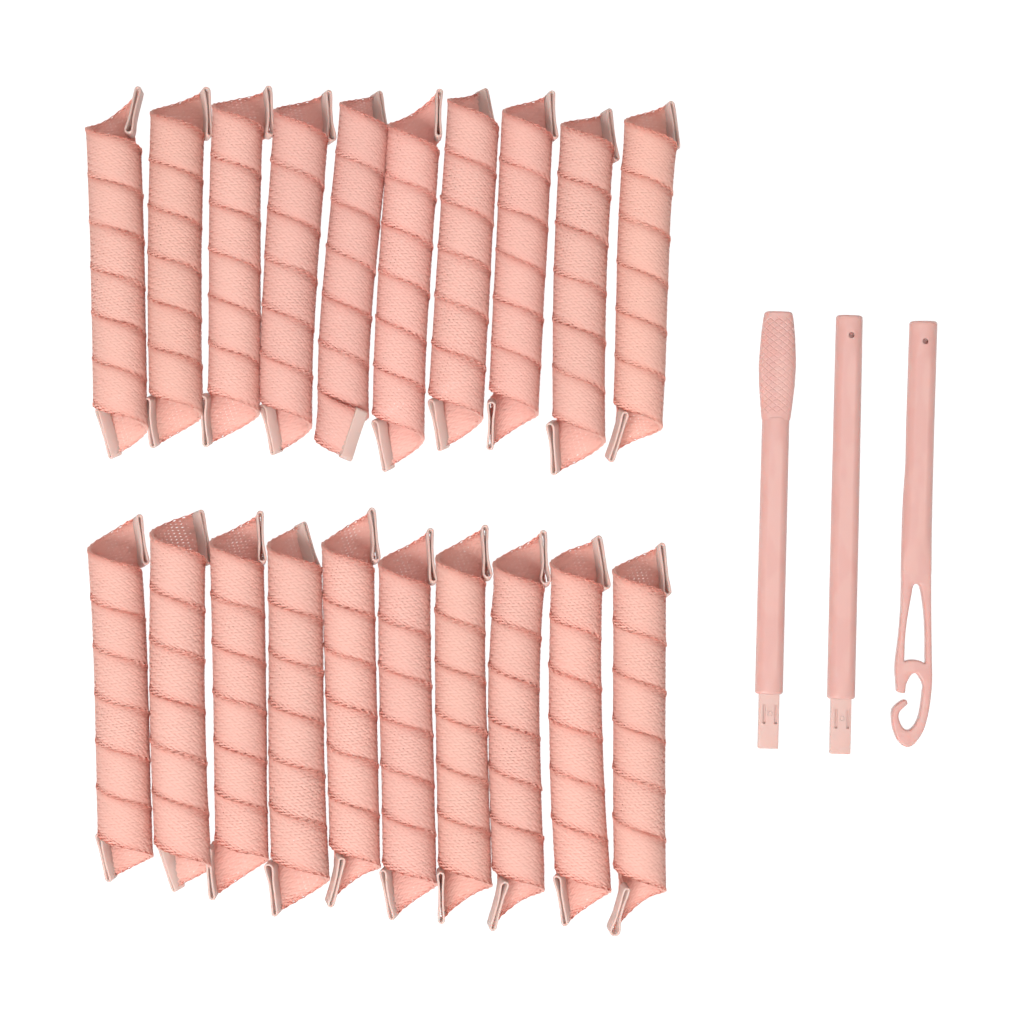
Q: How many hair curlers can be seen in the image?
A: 20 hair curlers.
